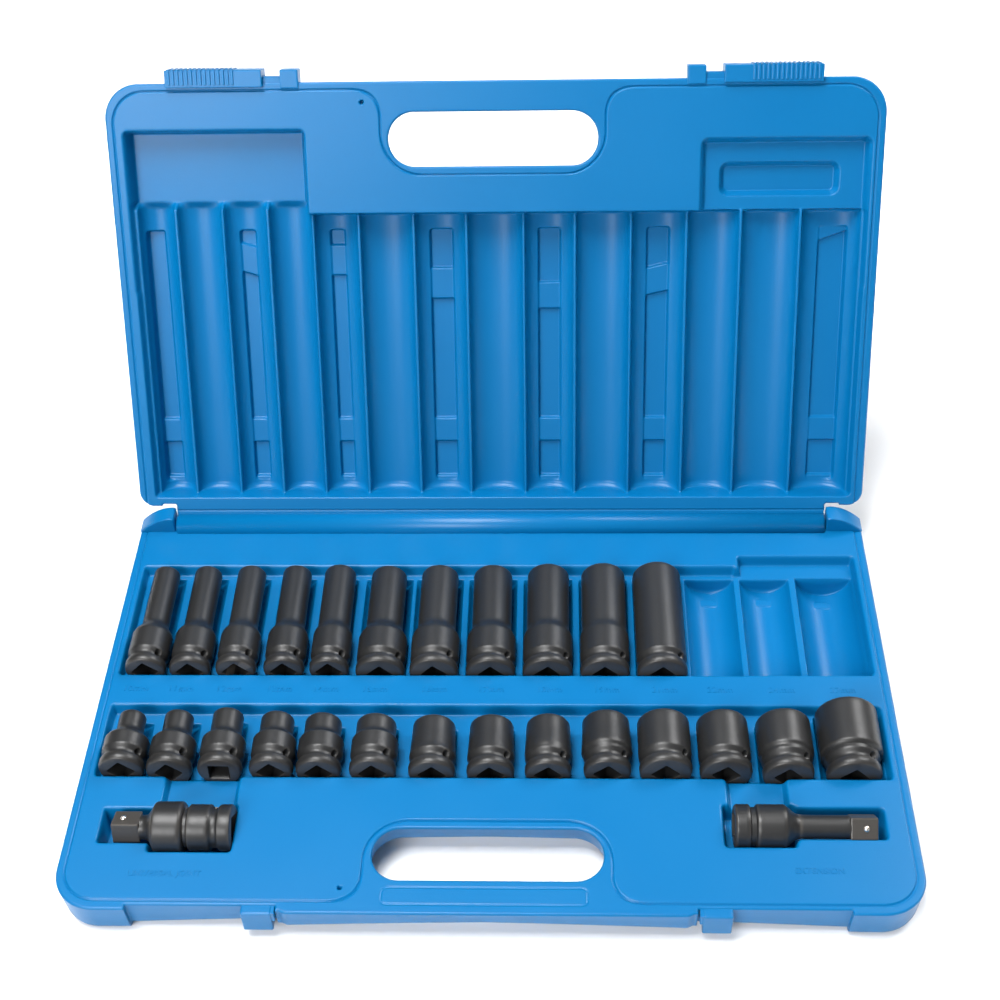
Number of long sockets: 11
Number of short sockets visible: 14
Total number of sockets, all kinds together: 25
